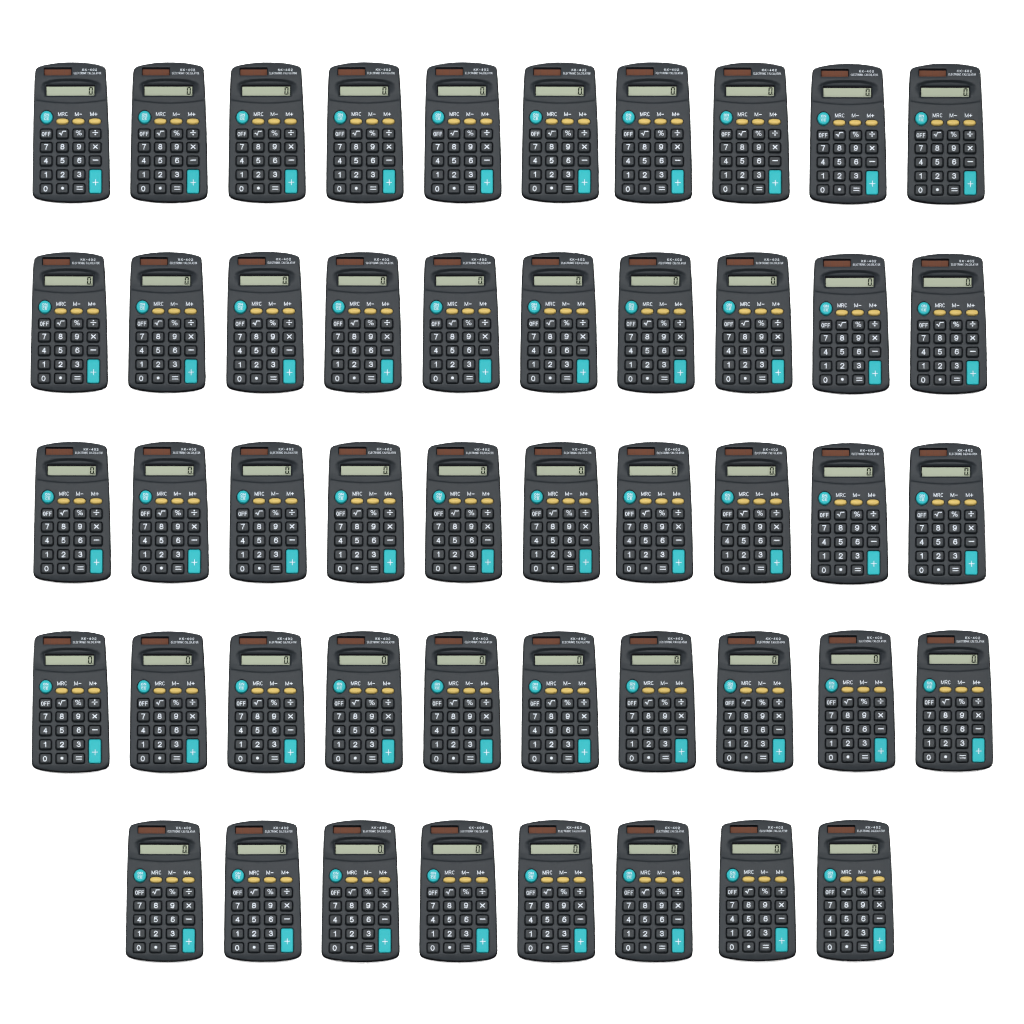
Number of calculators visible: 48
